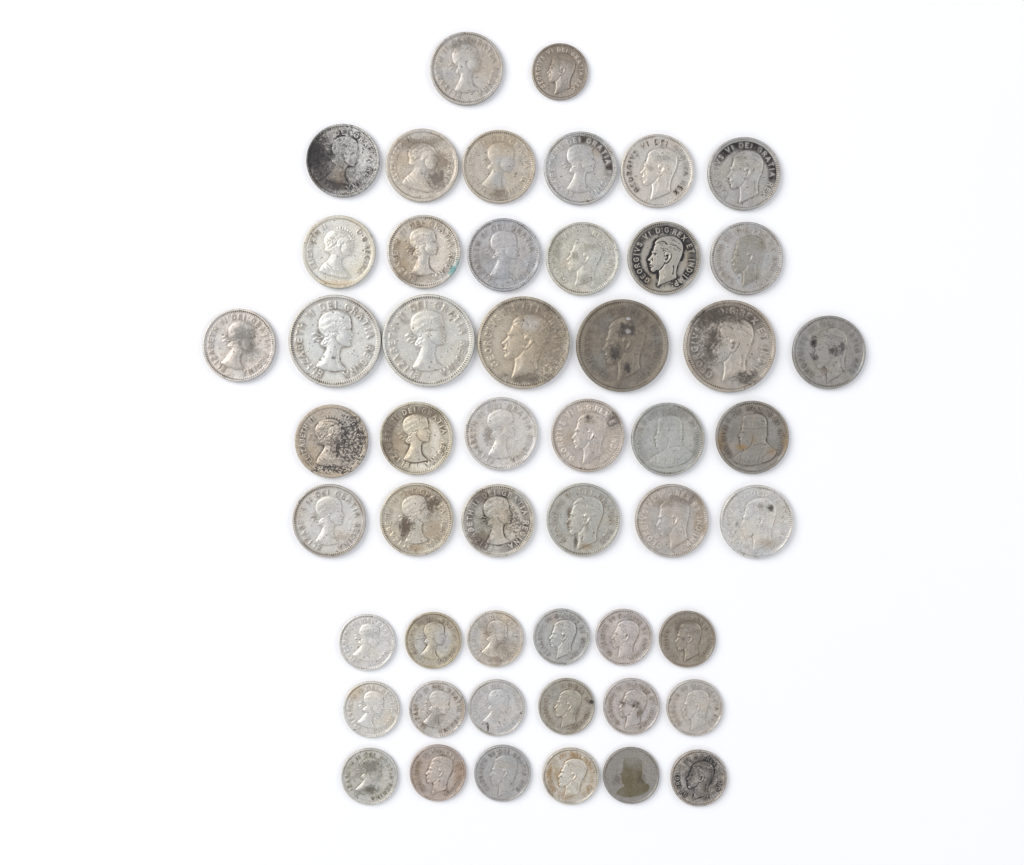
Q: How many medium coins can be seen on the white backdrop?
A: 27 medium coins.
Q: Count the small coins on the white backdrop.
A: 19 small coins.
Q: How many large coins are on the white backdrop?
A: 5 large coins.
